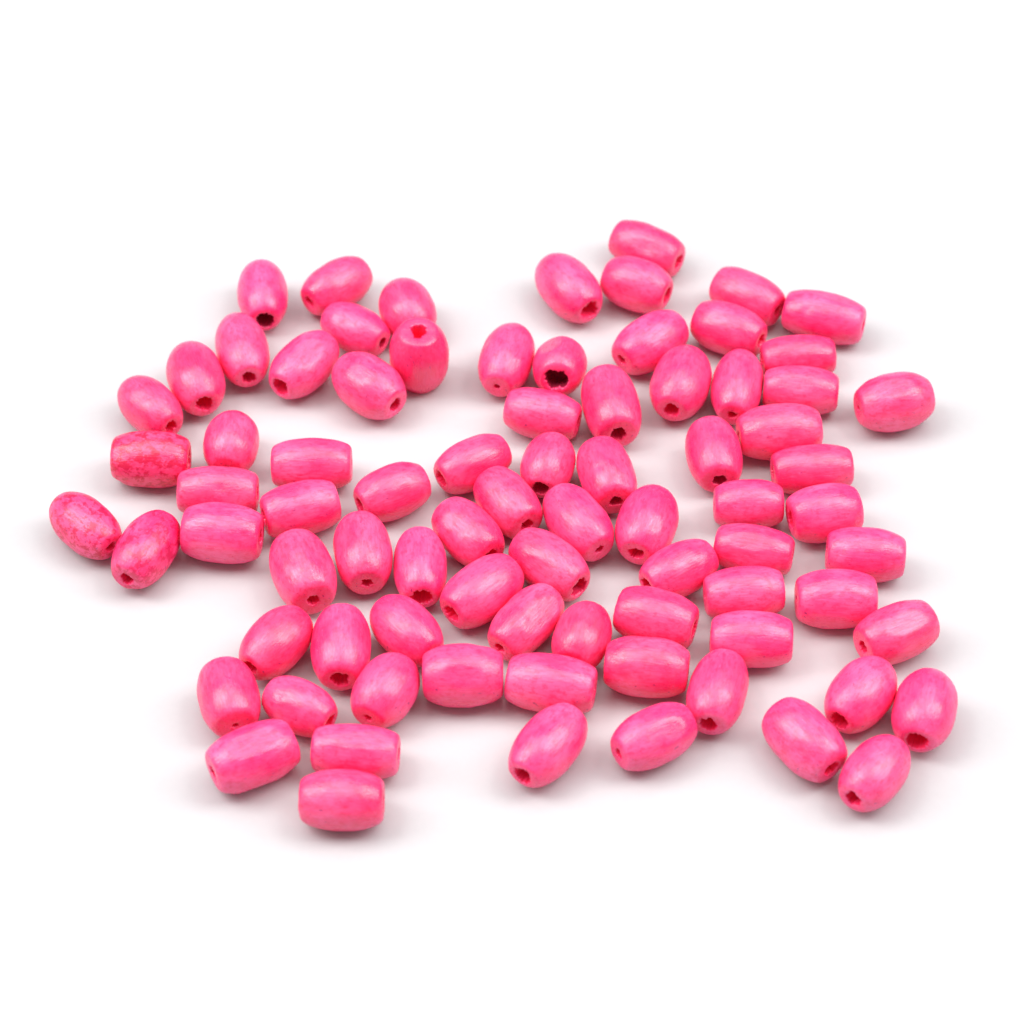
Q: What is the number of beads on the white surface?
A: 81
